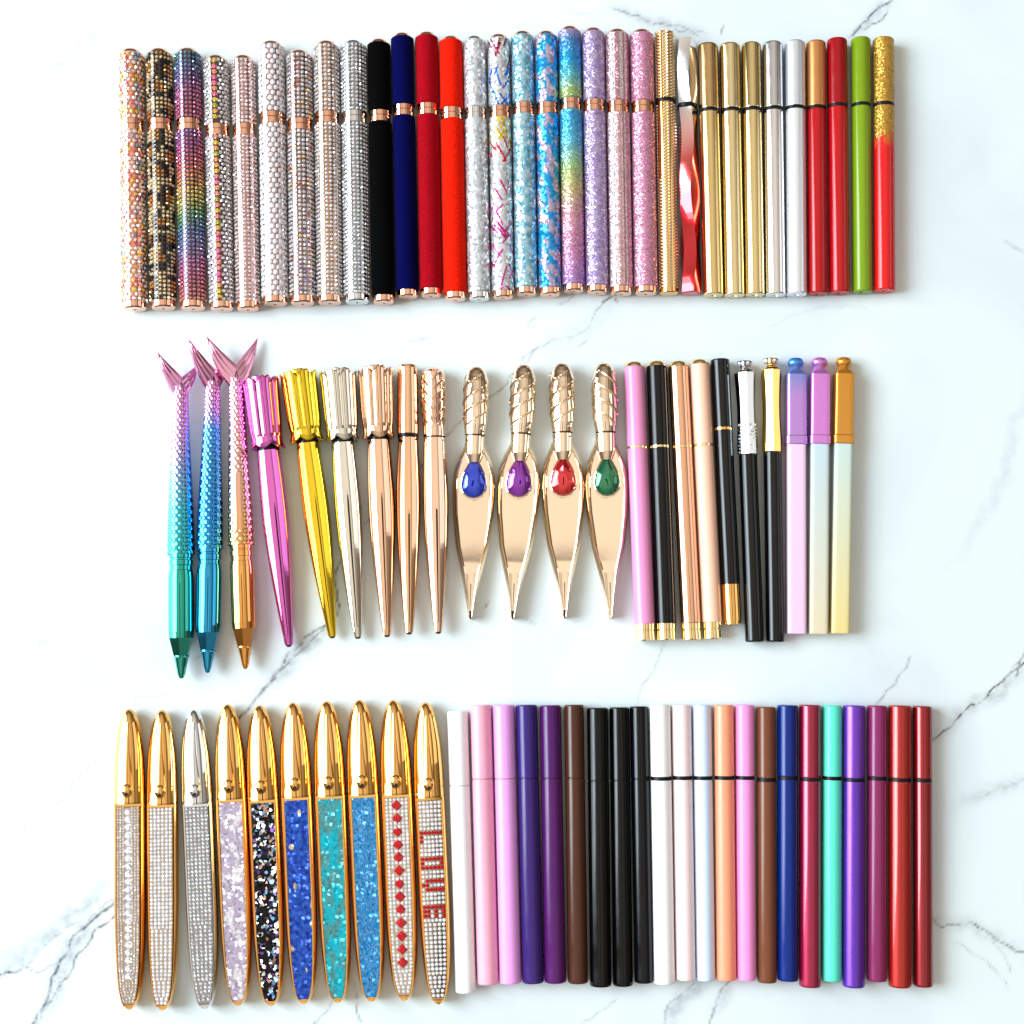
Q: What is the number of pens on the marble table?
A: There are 87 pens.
